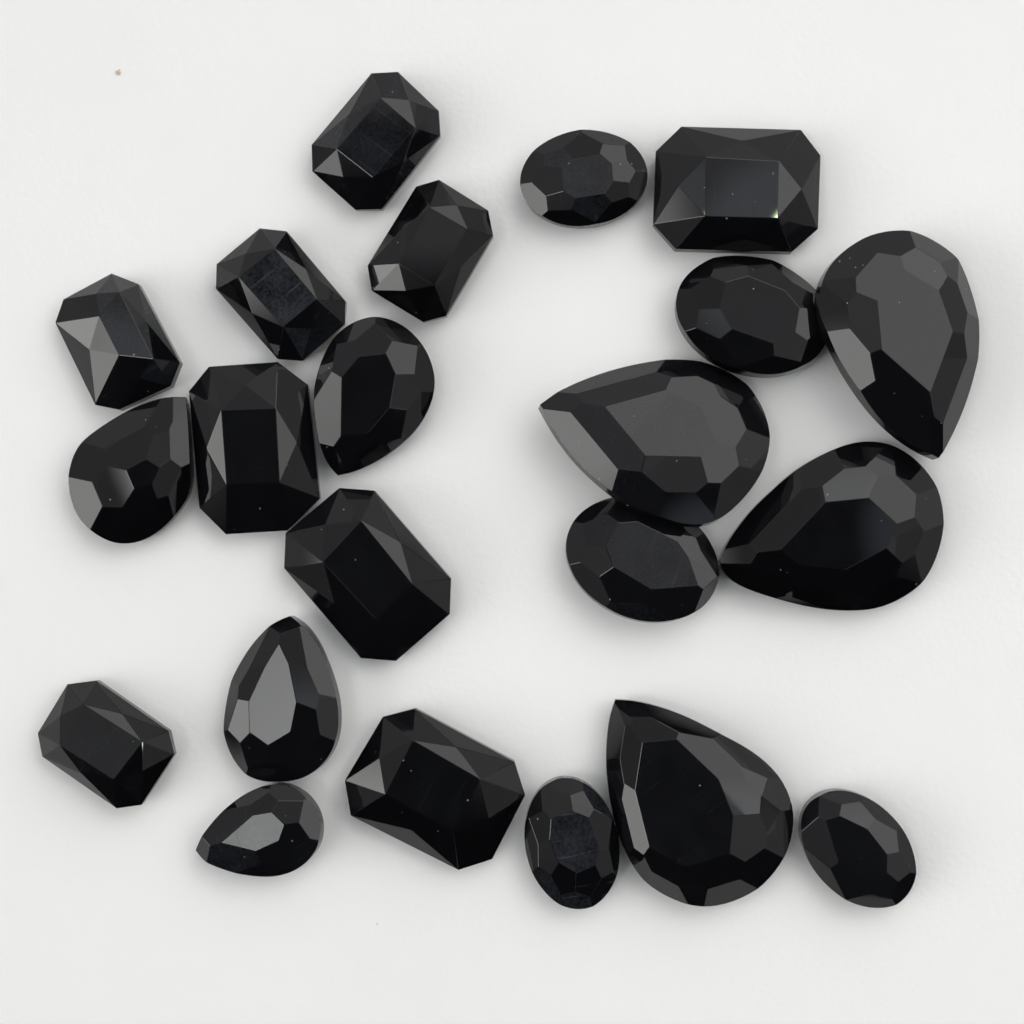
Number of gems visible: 22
